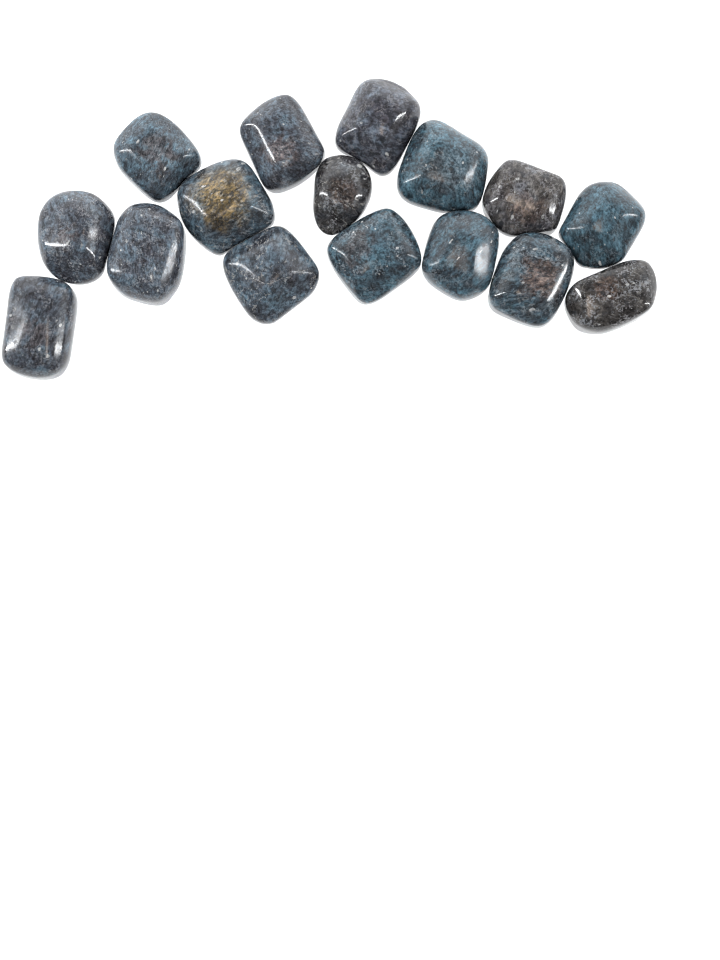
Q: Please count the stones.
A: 16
